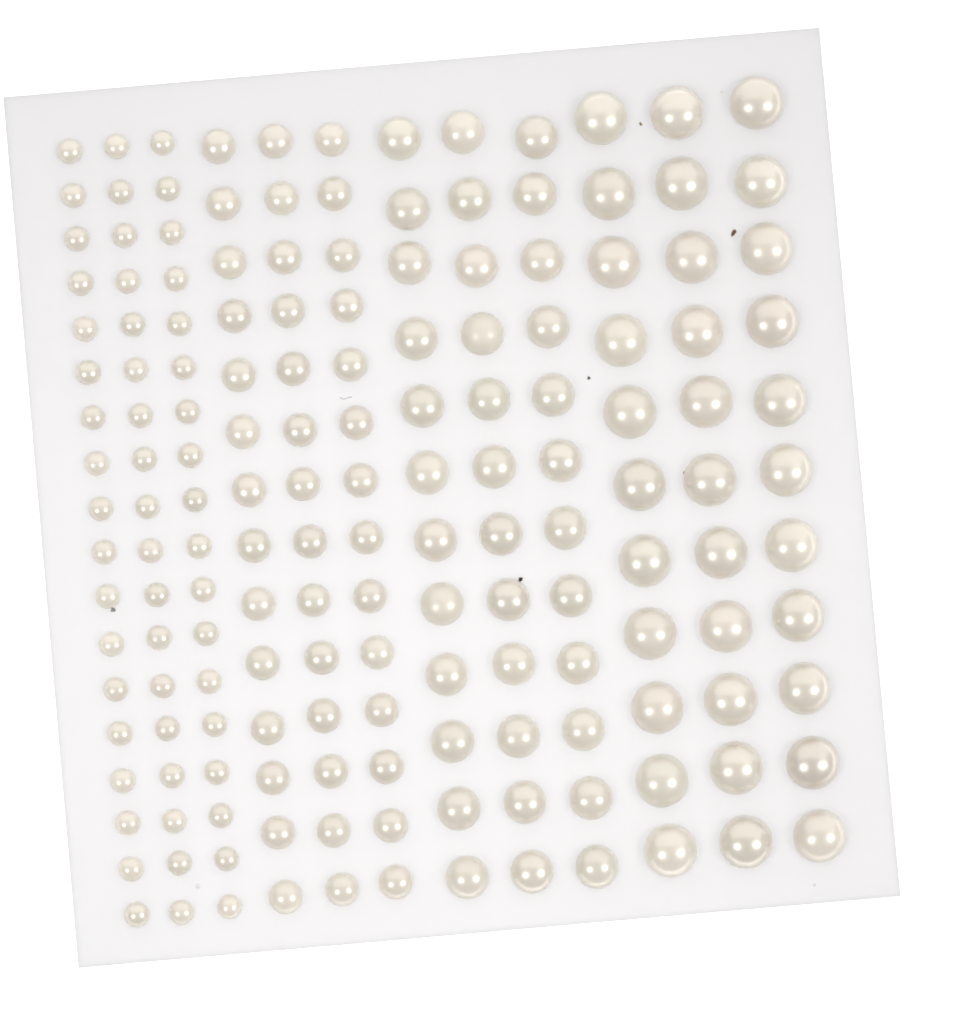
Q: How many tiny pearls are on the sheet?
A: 54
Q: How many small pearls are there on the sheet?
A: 42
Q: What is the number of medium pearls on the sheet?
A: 36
